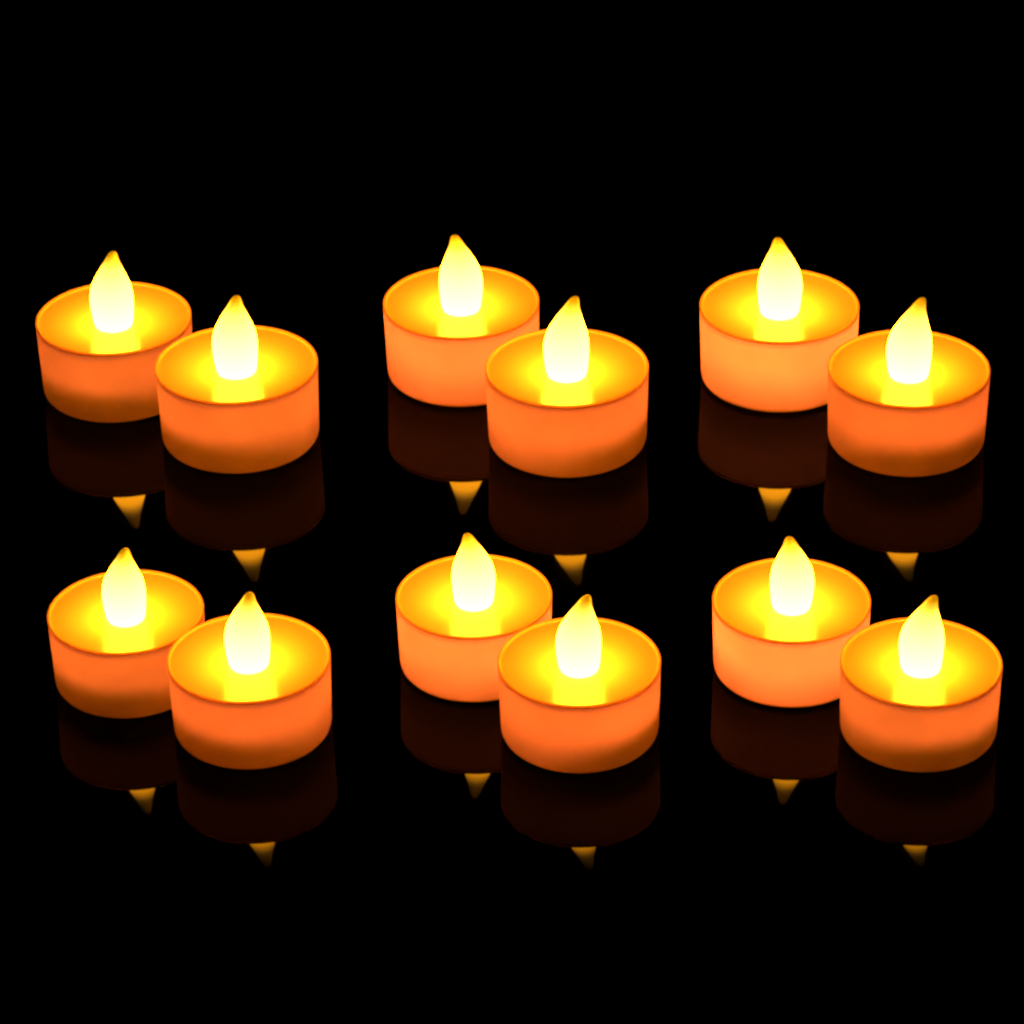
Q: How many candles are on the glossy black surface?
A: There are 12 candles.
